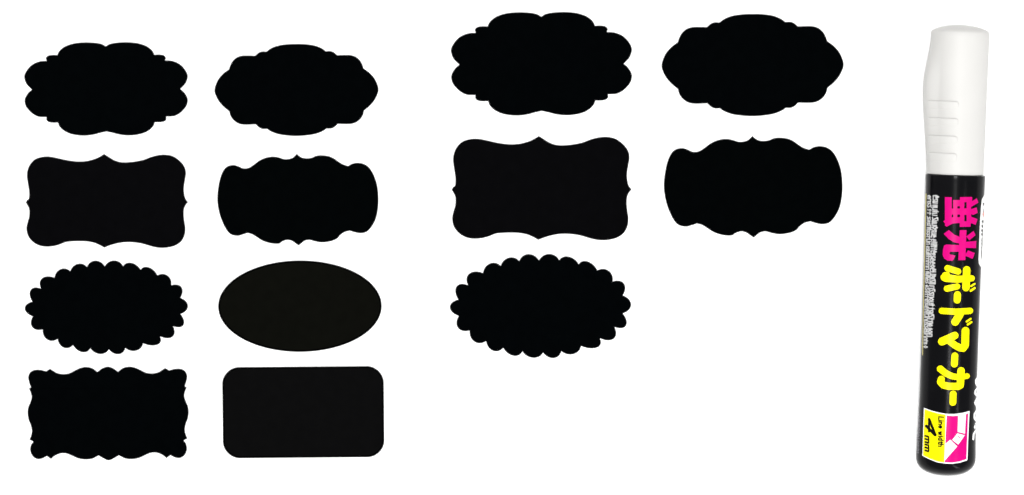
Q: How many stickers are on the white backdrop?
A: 13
